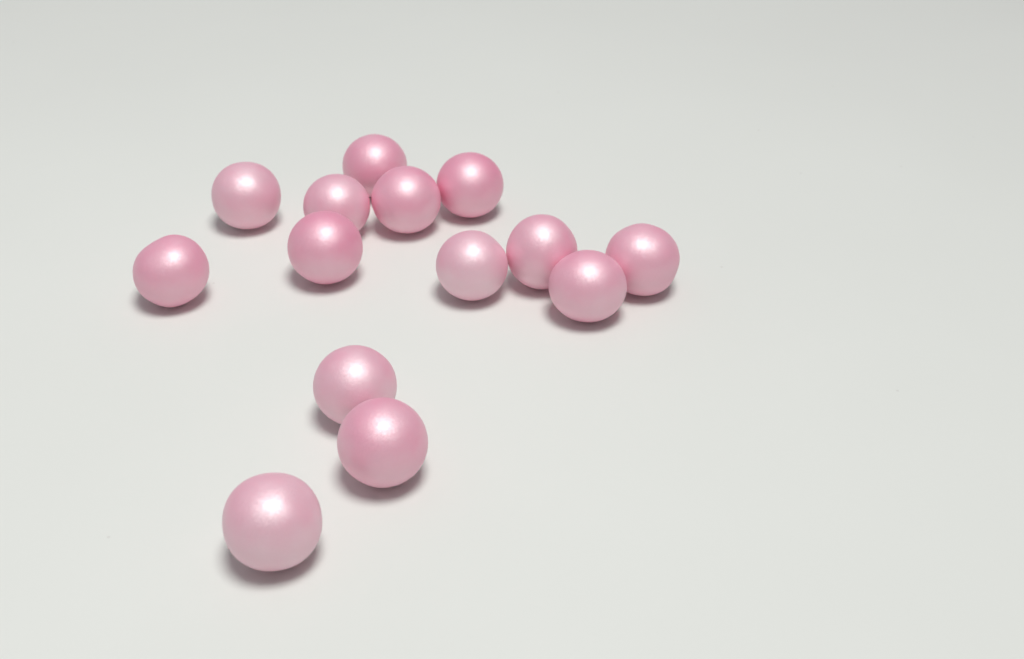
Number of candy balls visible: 14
